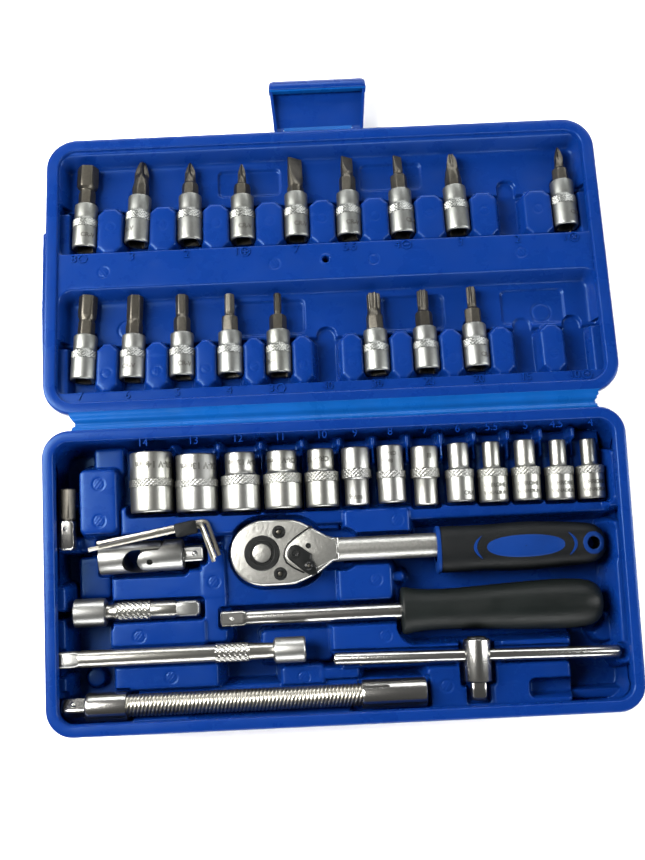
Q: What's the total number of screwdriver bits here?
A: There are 17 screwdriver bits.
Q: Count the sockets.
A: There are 13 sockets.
